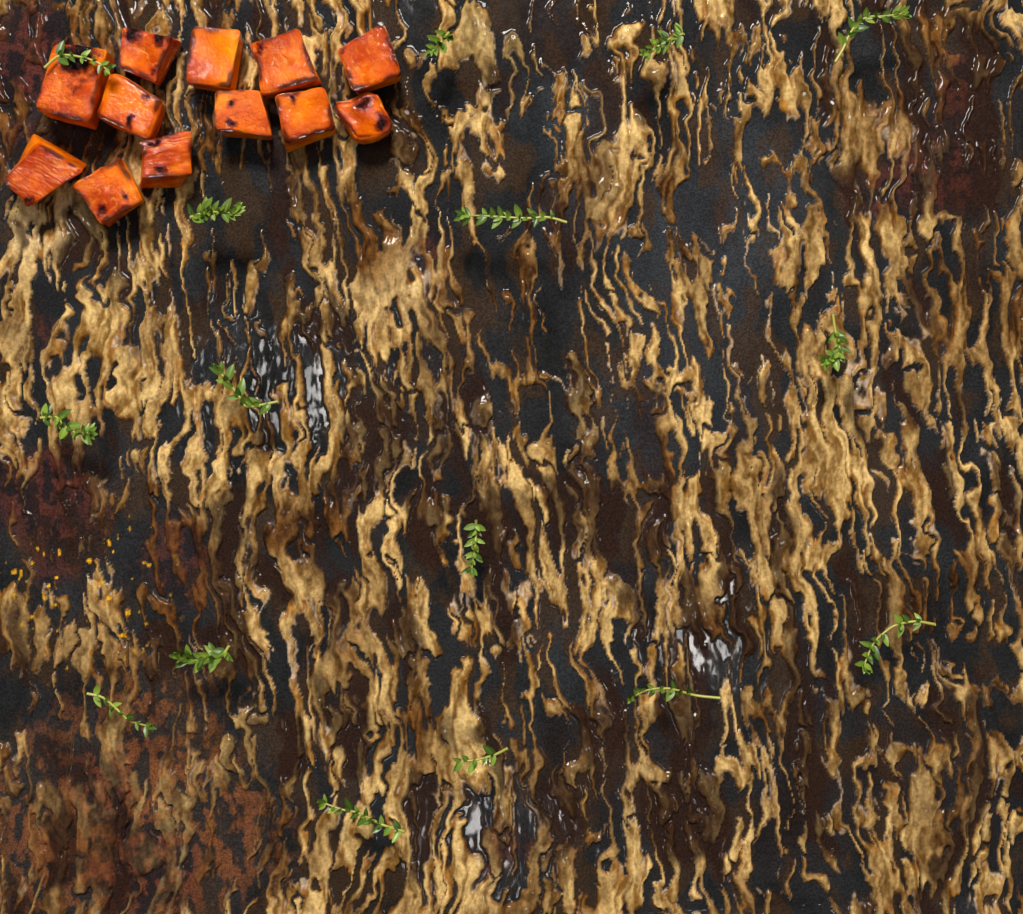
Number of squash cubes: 12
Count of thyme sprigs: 16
